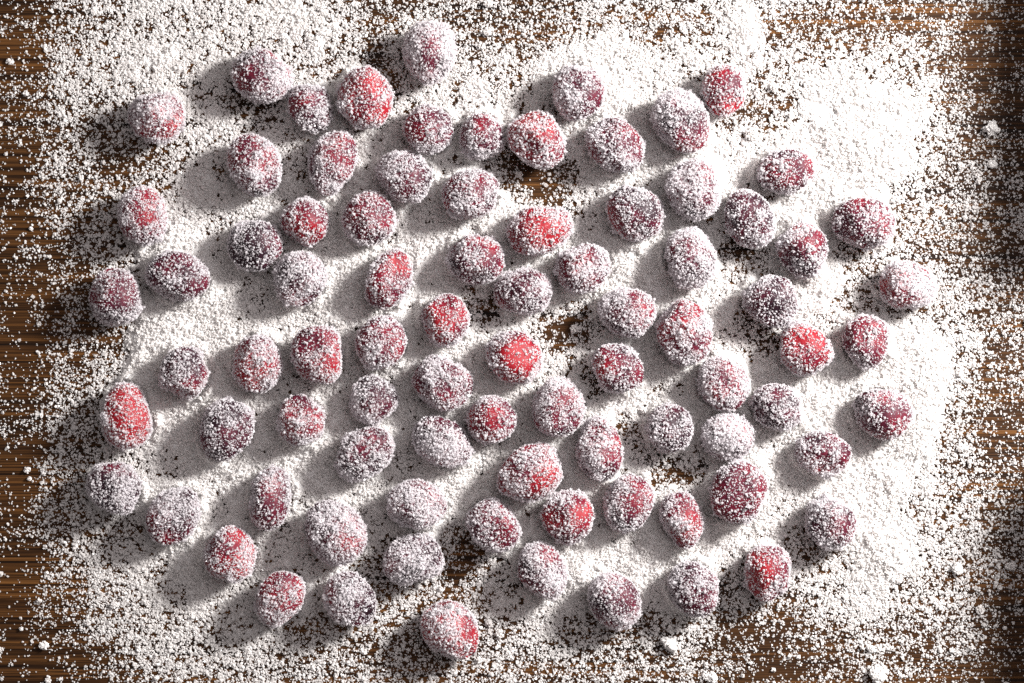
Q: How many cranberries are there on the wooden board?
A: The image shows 85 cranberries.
